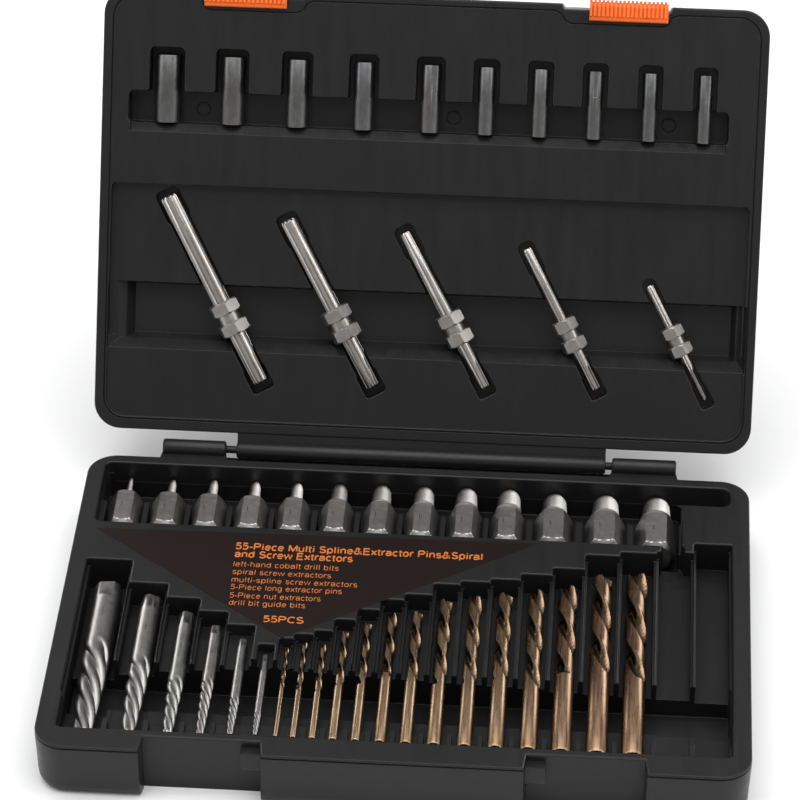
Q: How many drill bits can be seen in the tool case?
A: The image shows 14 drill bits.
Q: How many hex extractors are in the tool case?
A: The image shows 13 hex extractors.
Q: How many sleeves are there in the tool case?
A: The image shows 10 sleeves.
